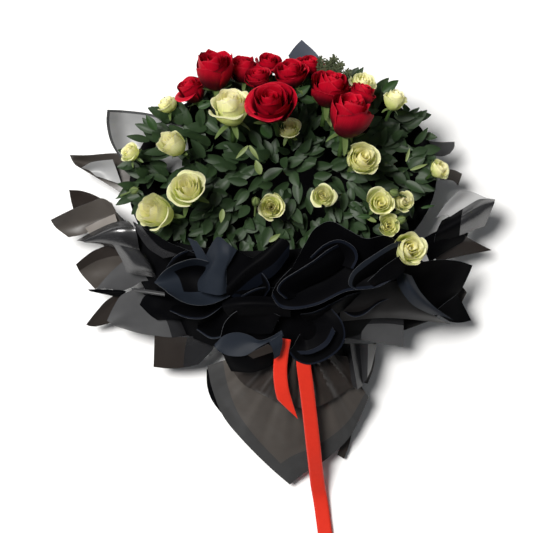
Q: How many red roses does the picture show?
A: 11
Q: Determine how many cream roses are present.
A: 17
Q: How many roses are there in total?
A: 28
